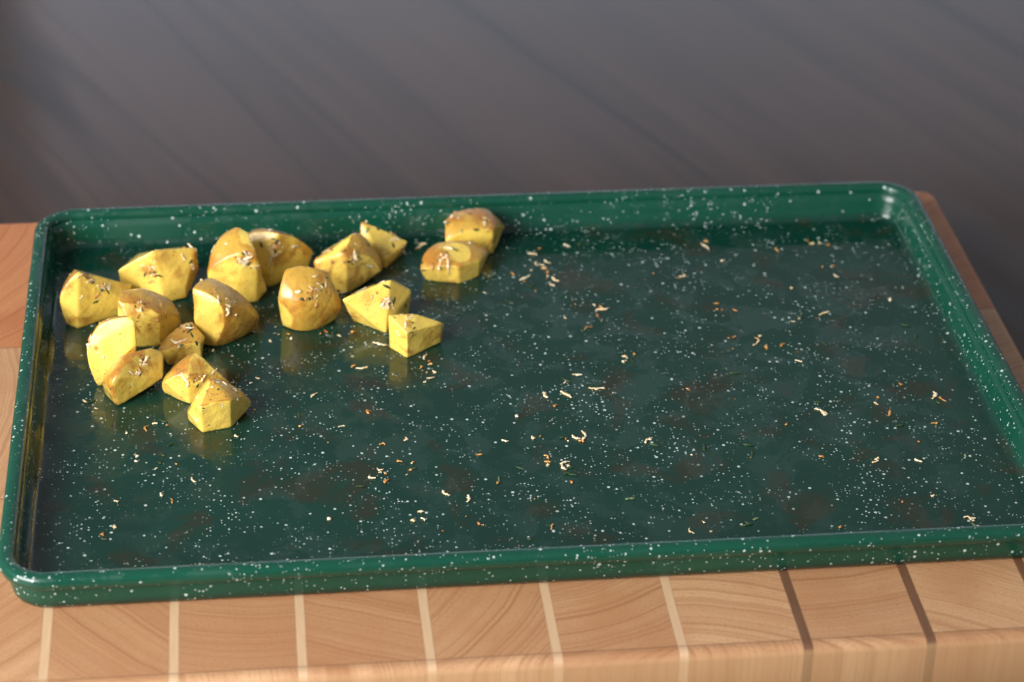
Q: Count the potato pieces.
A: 18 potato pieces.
